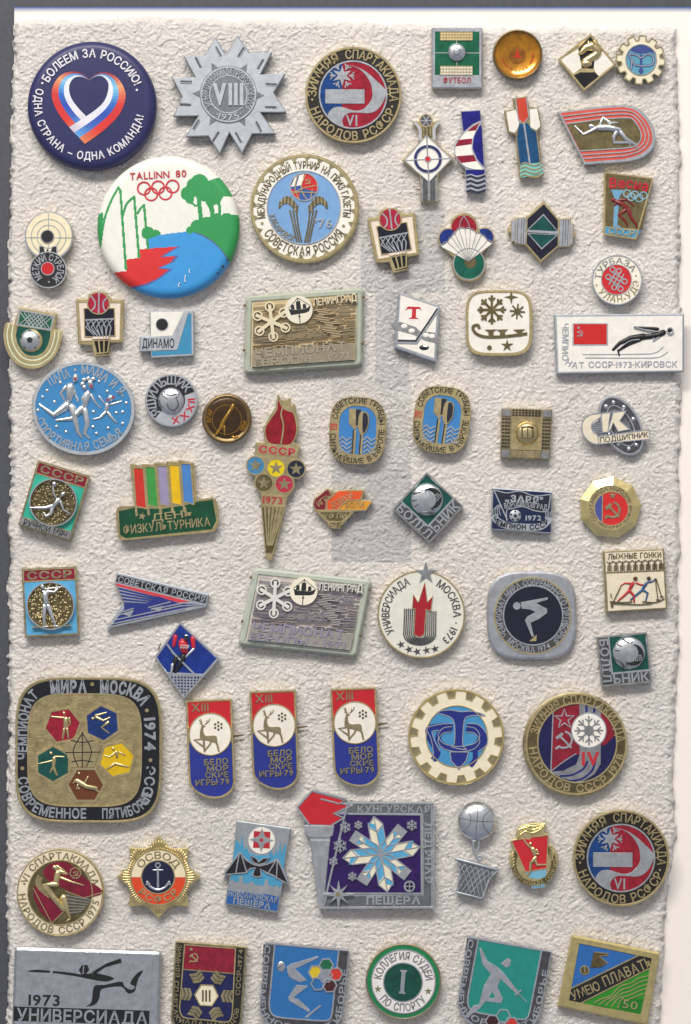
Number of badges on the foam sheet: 67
